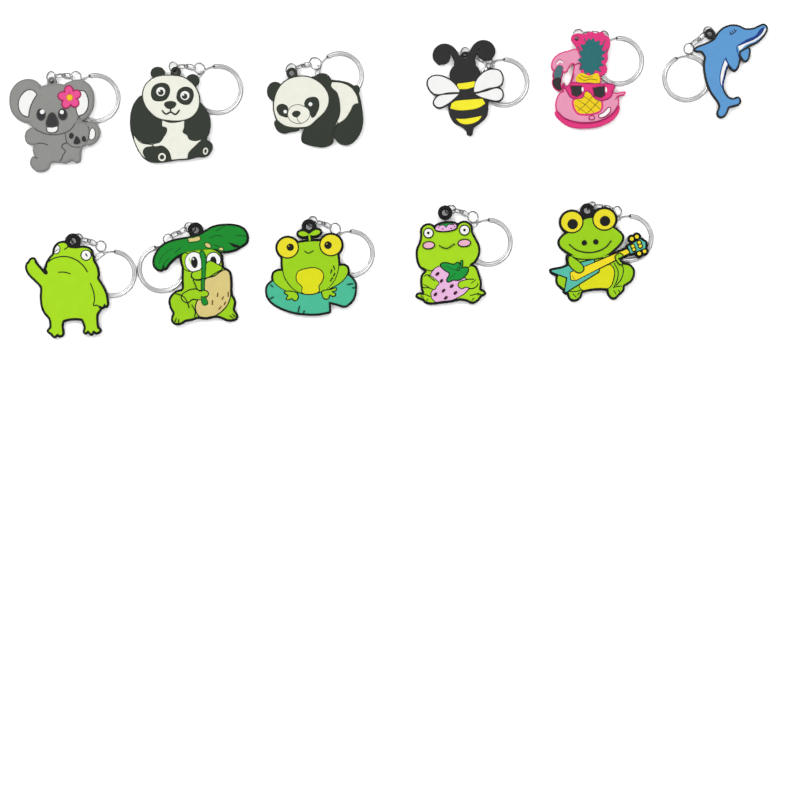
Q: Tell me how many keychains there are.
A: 11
